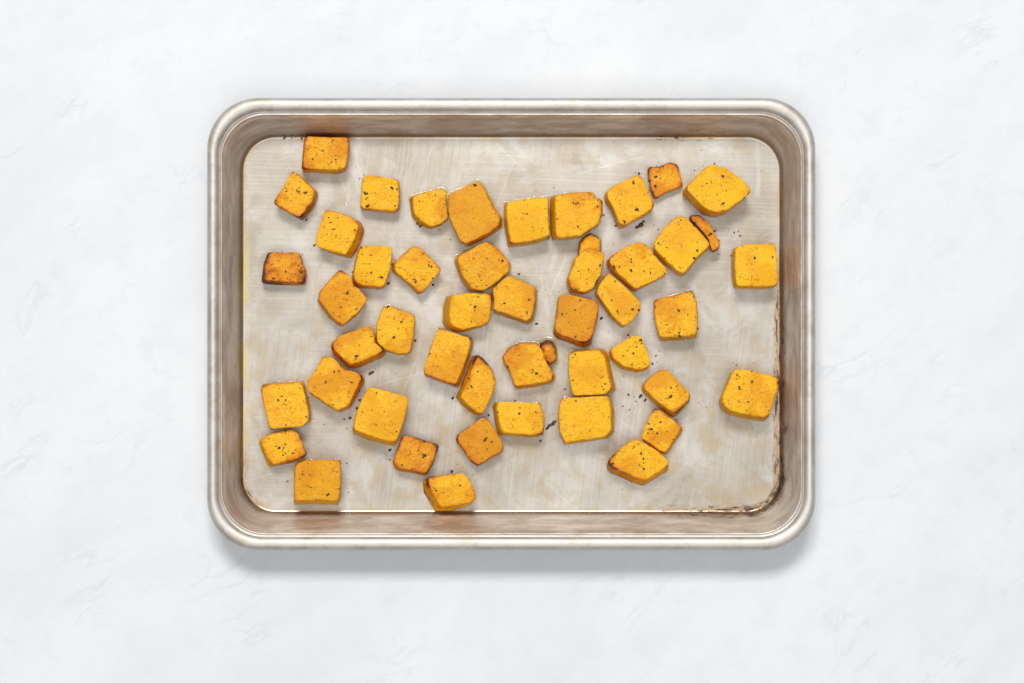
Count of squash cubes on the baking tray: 47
